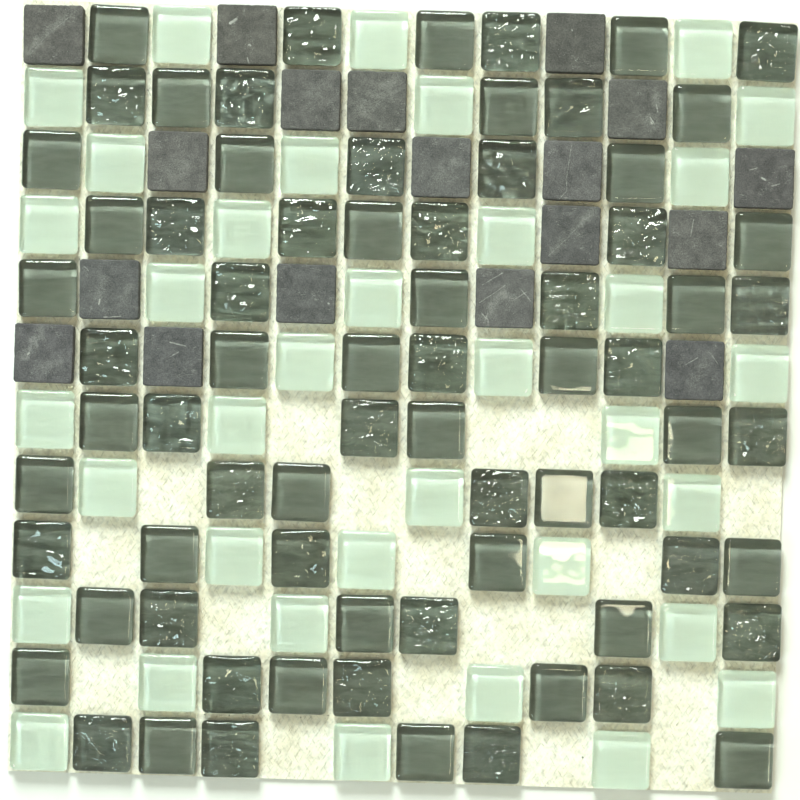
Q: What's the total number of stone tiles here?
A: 18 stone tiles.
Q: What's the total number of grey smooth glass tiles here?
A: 36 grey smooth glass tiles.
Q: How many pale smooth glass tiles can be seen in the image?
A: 36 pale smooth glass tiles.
